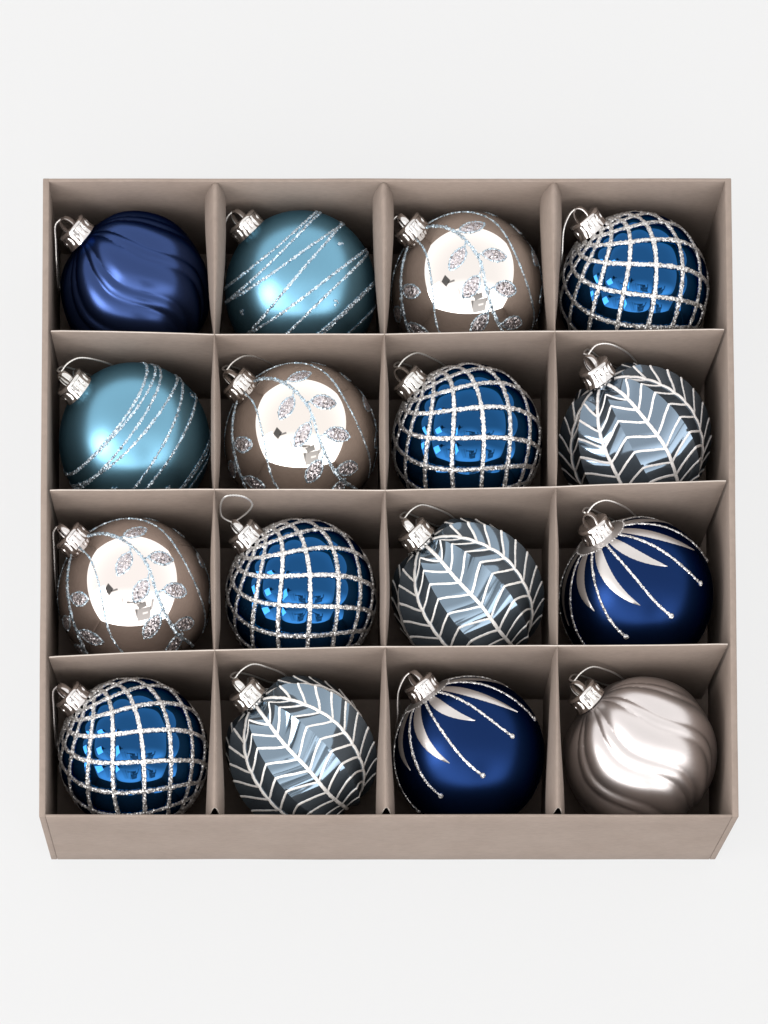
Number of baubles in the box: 16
